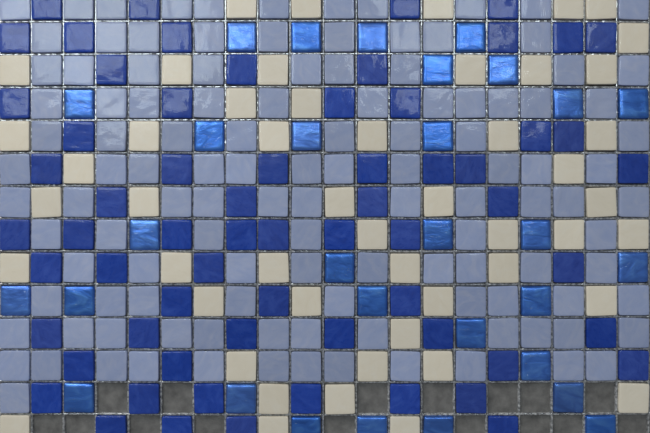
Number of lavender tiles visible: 119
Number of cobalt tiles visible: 65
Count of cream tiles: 50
